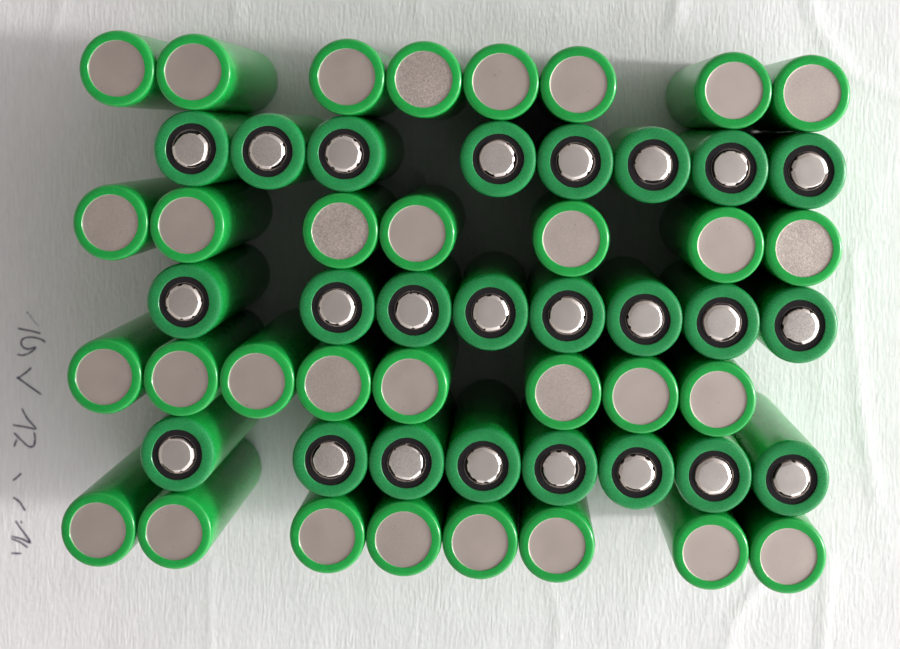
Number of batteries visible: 55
